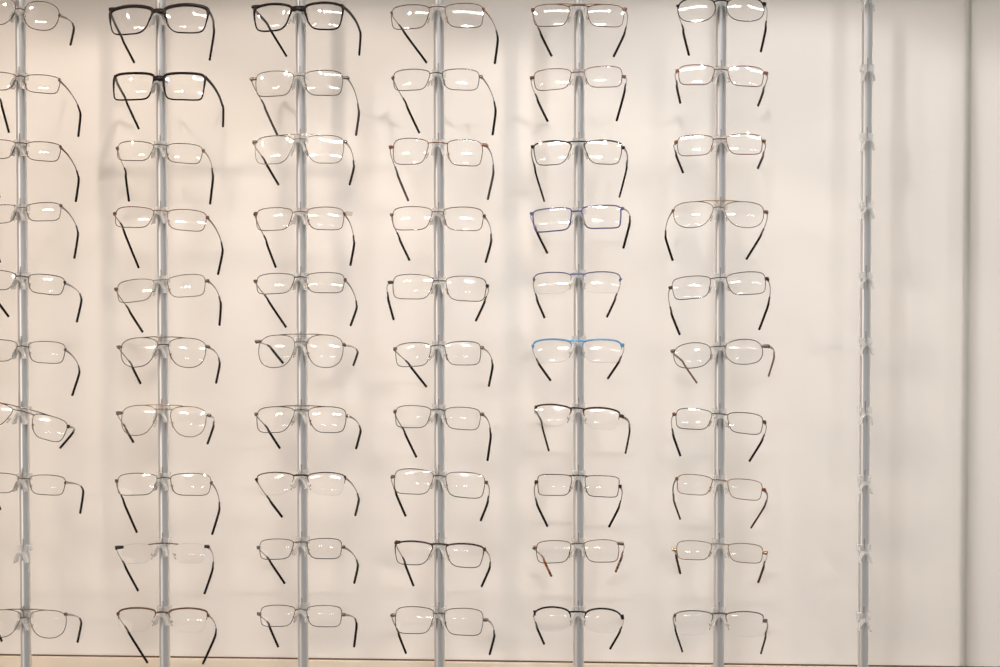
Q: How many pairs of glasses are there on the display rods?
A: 59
